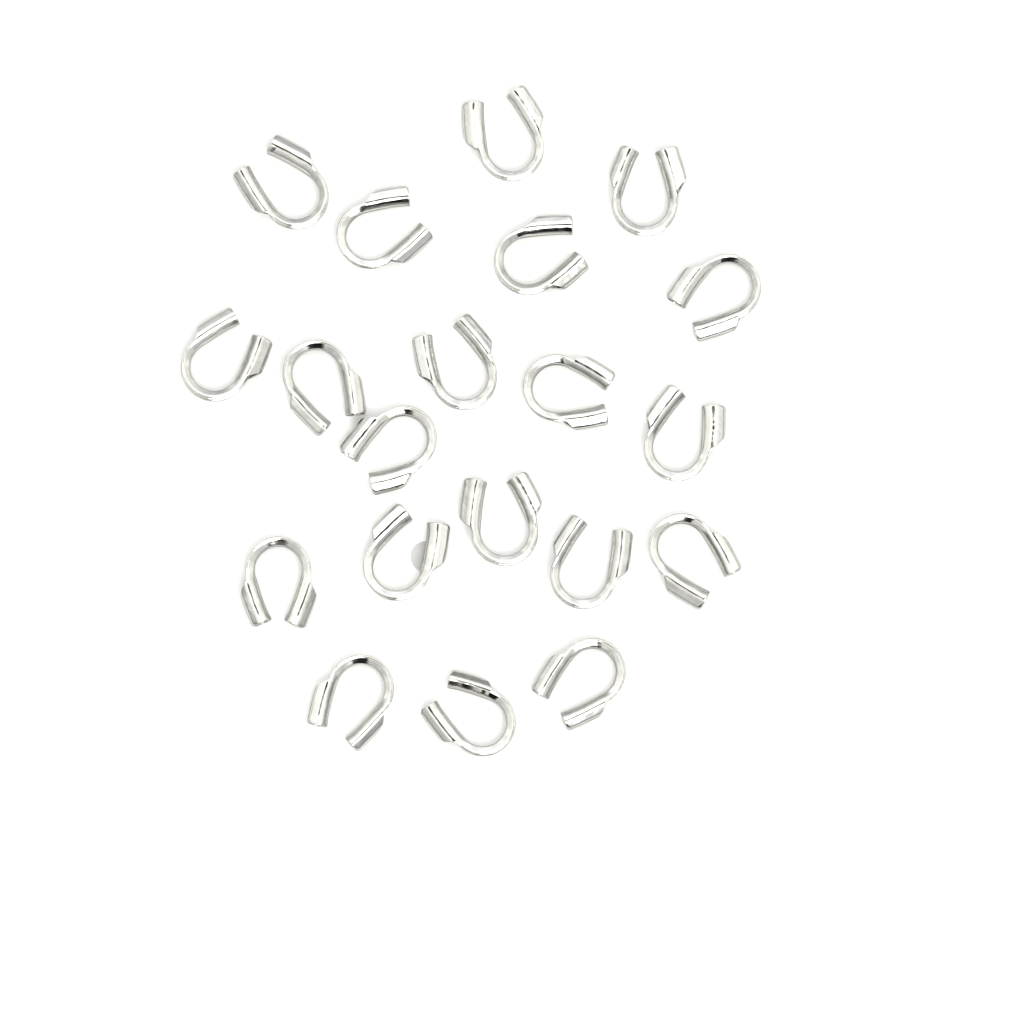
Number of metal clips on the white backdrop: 20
